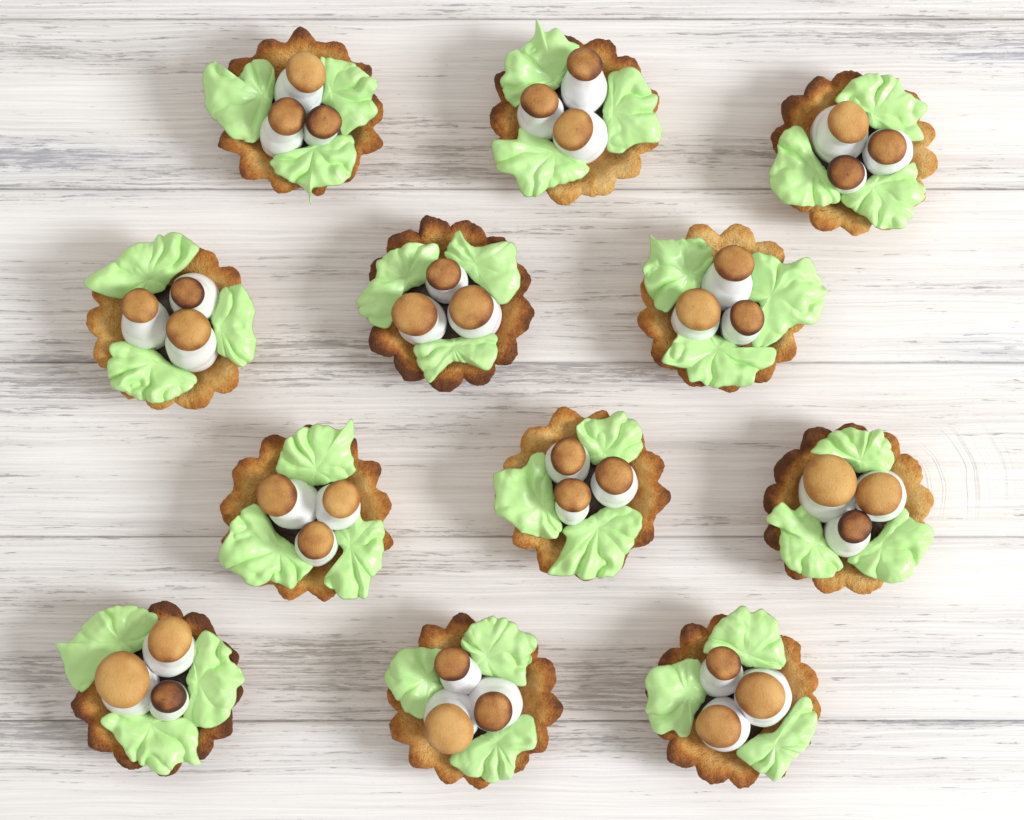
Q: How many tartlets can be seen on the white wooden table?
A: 12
